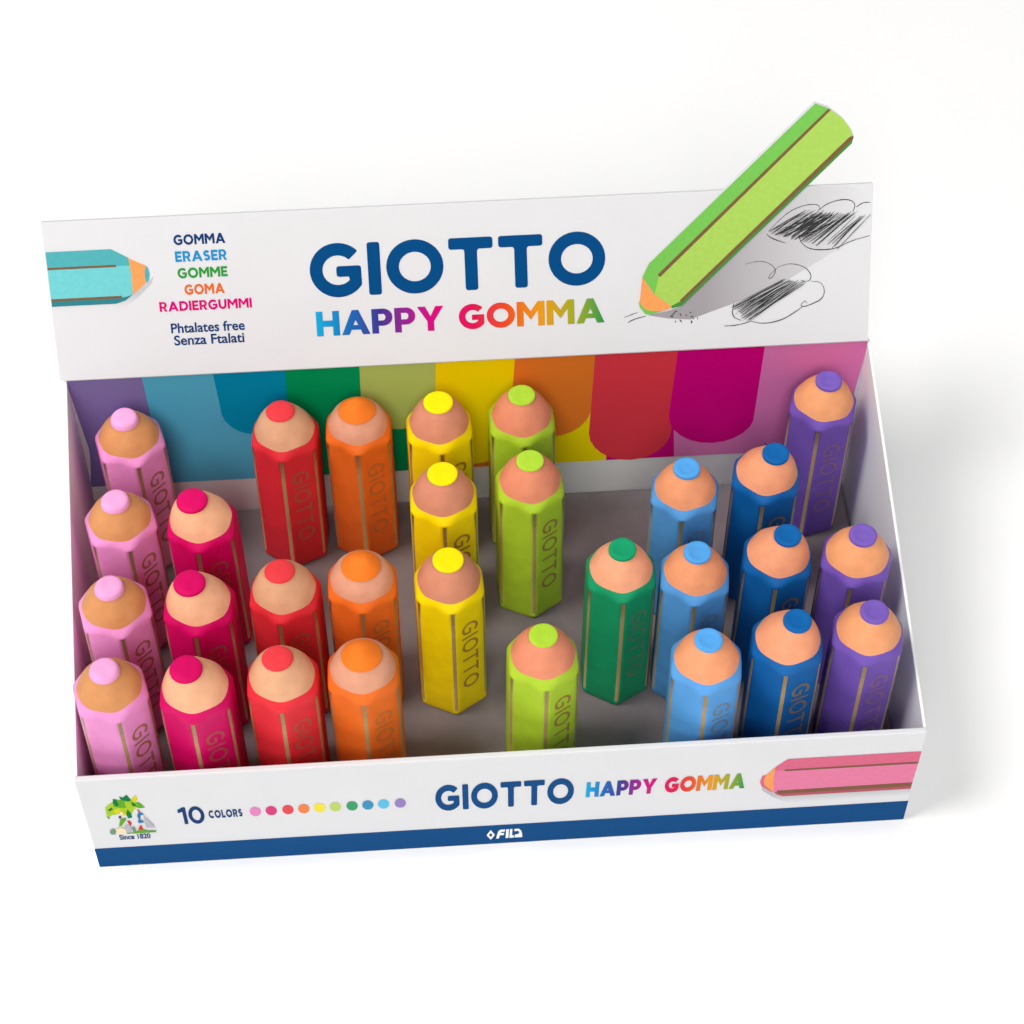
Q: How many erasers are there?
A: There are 29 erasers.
